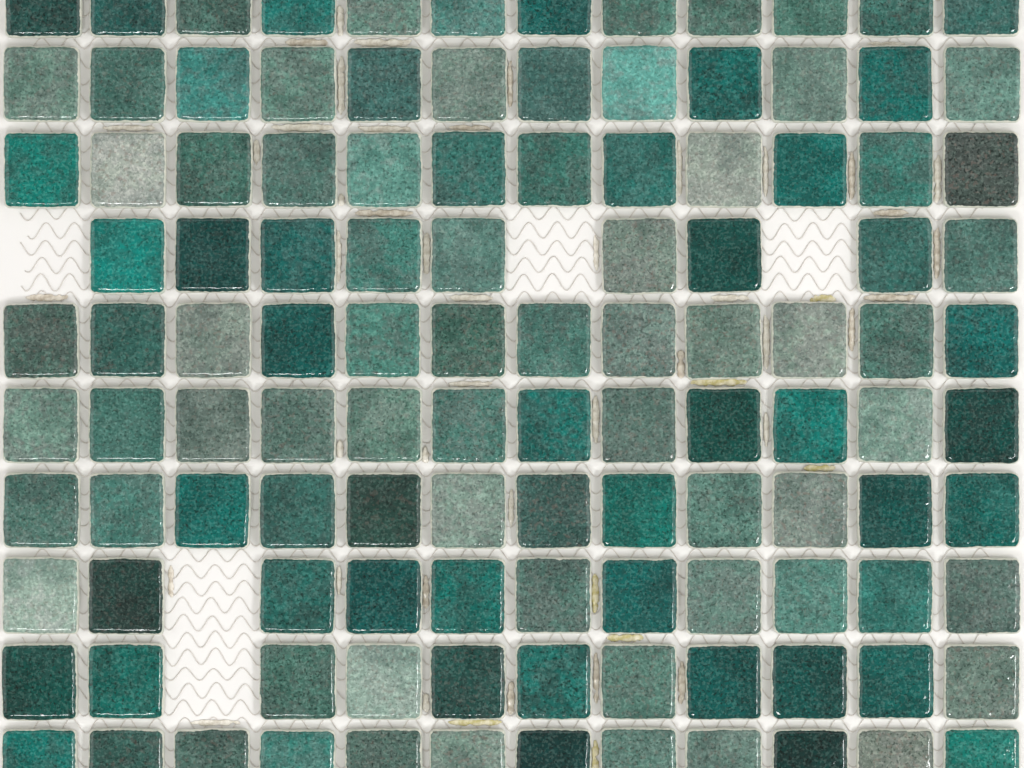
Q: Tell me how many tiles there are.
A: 115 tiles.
